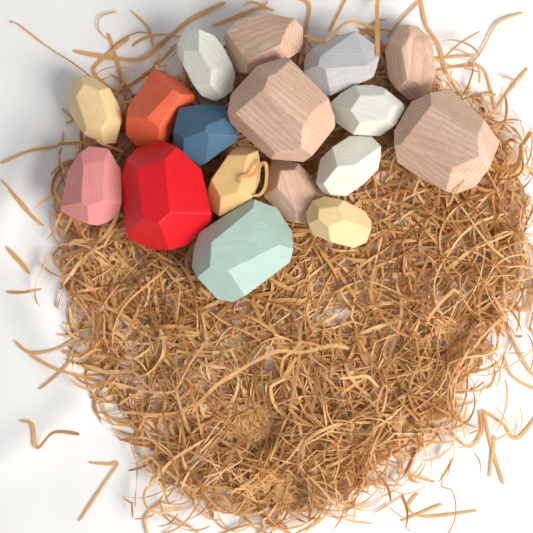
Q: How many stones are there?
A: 17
